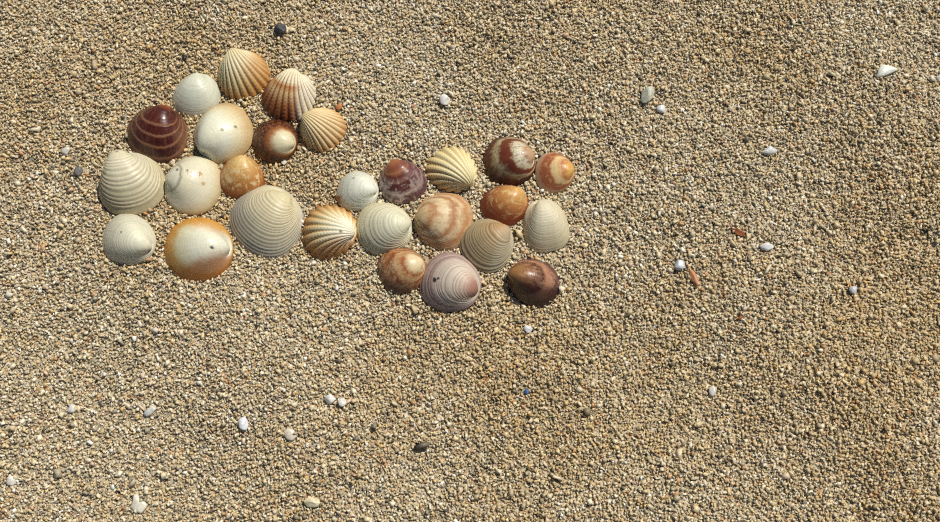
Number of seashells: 27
